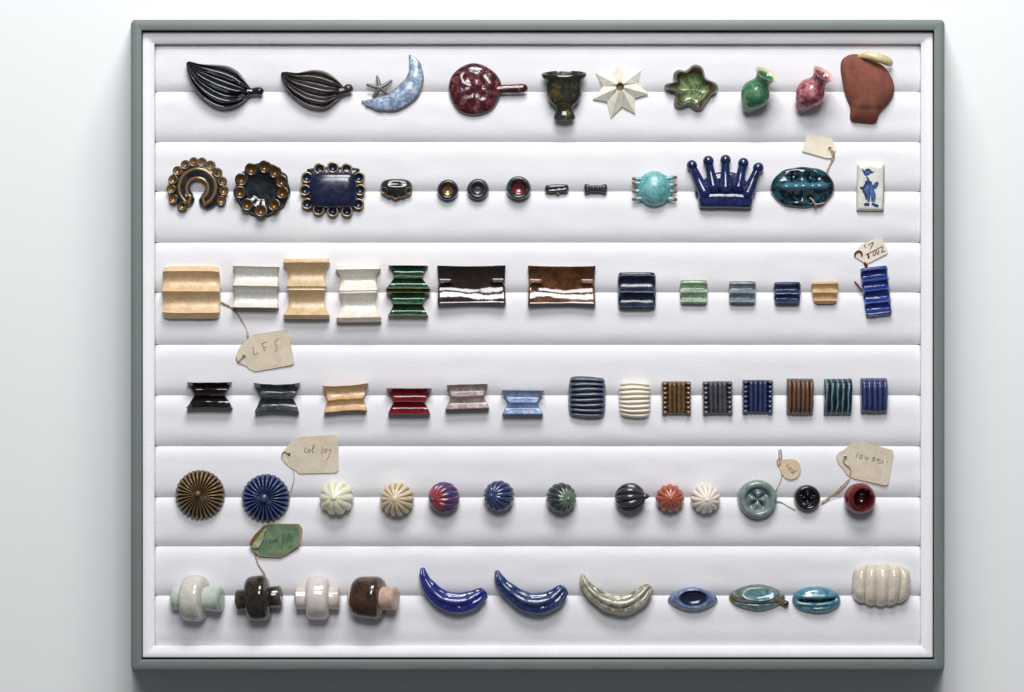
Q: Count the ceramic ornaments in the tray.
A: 74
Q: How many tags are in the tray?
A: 7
